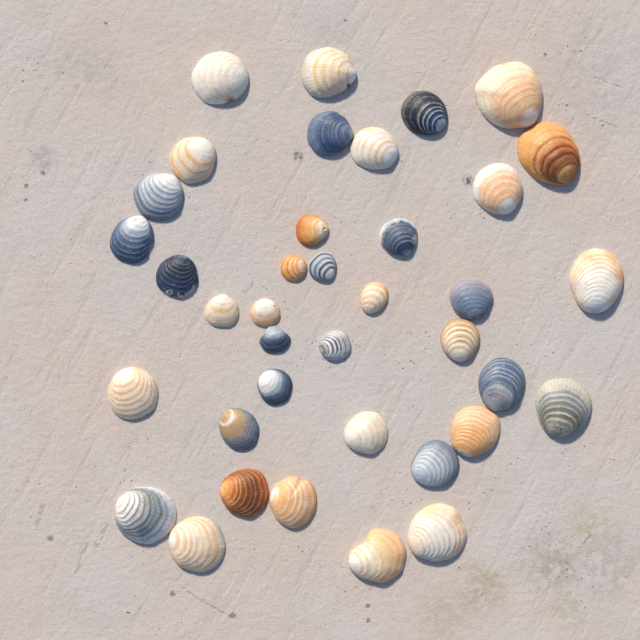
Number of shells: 38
